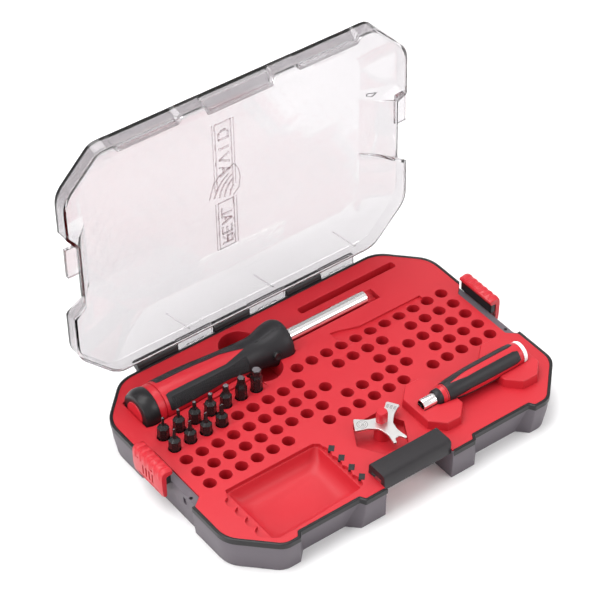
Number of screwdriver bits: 11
